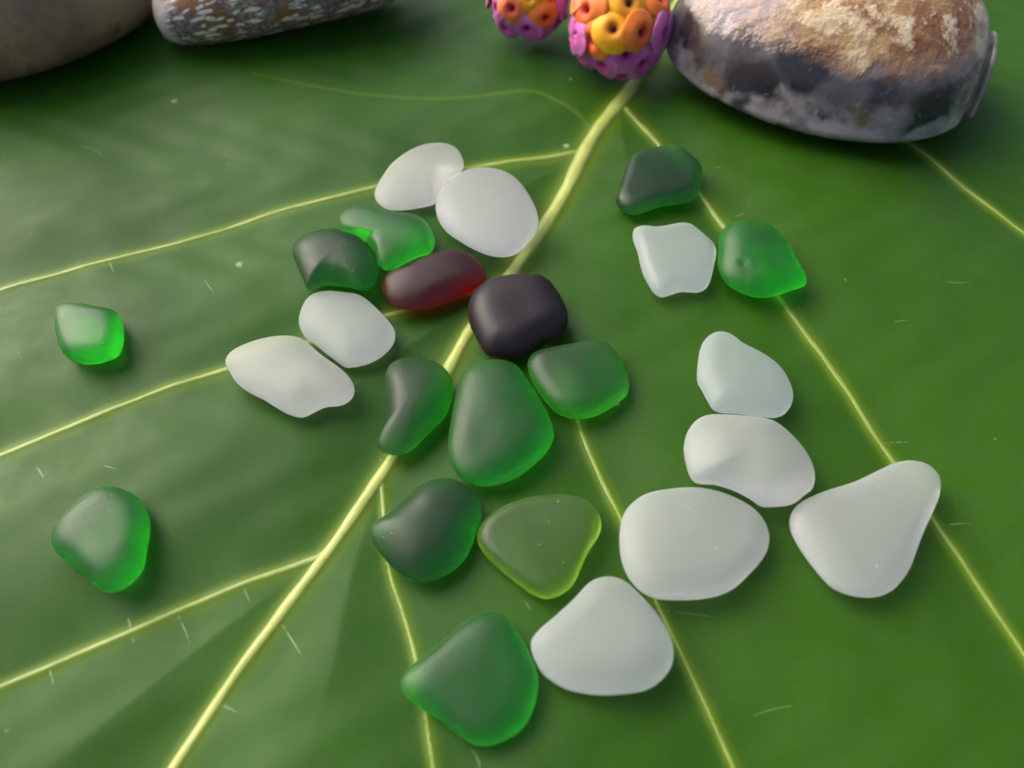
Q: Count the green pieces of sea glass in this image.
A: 12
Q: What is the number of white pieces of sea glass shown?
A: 10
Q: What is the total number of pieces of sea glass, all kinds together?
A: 22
